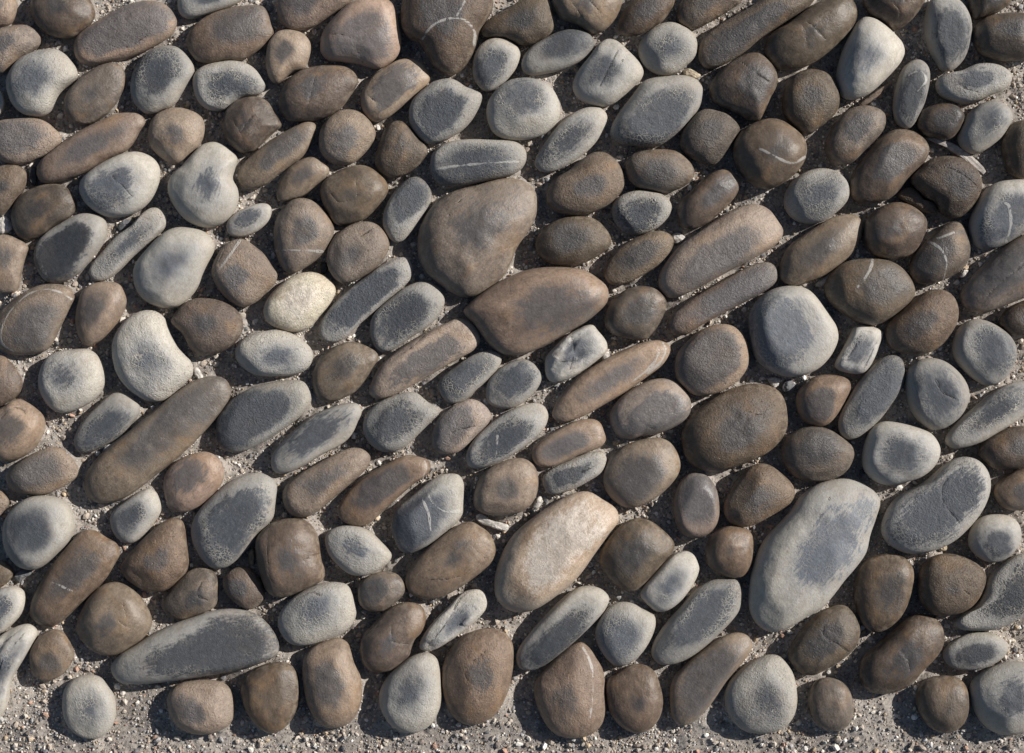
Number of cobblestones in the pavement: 191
